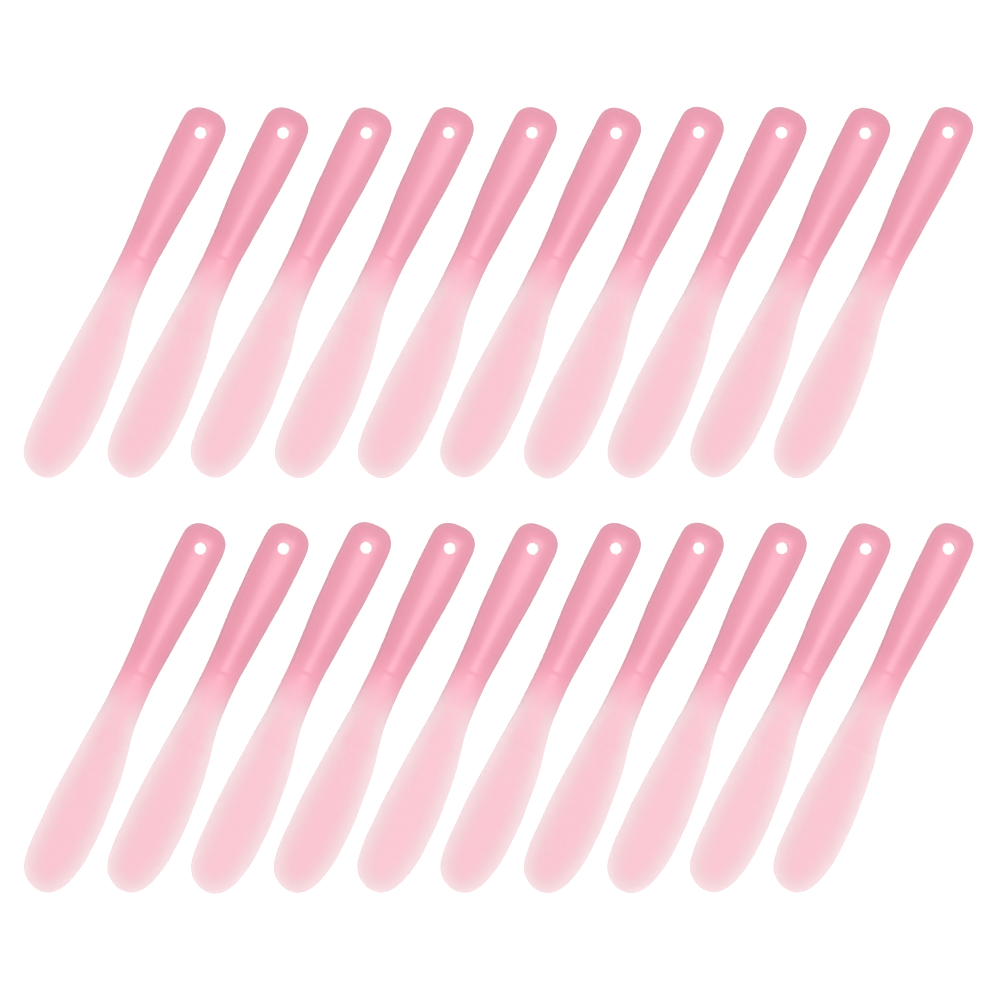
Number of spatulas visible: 20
